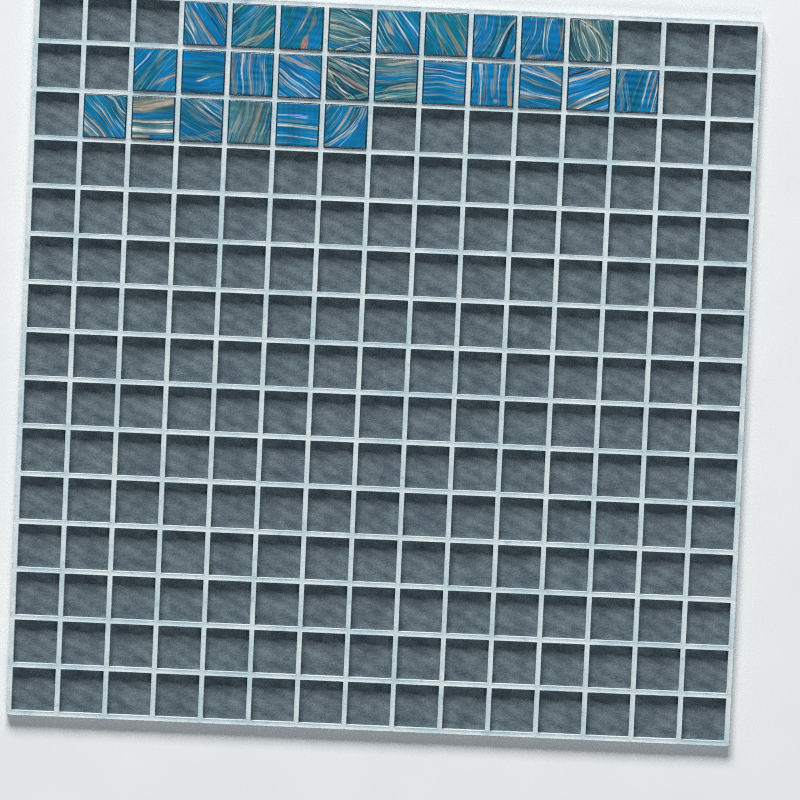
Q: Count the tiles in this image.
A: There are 26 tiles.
